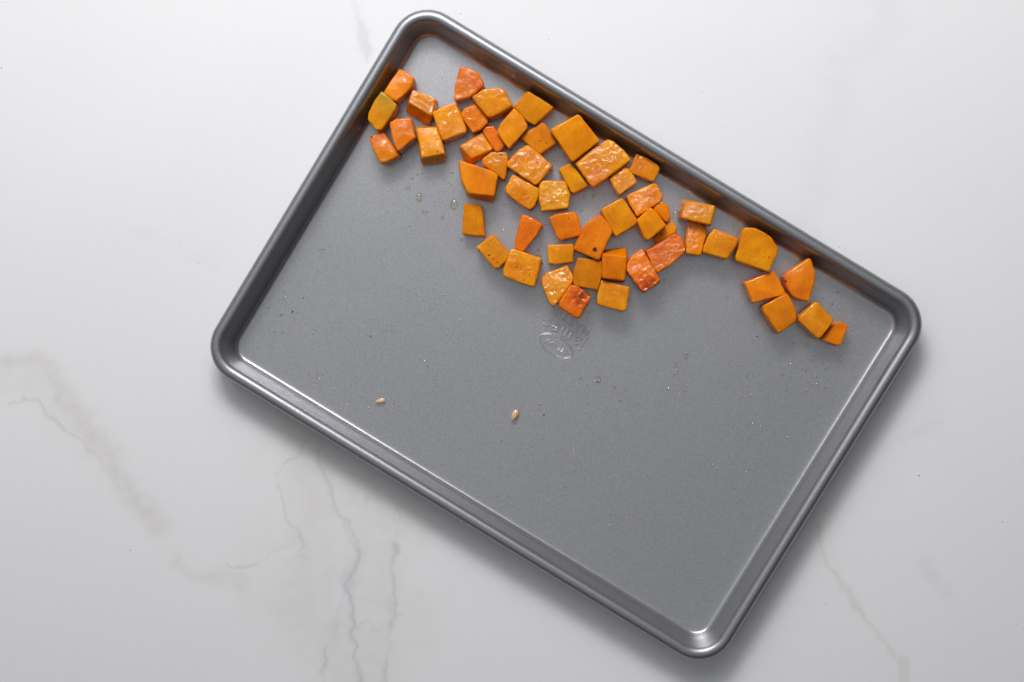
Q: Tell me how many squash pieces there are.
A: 53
